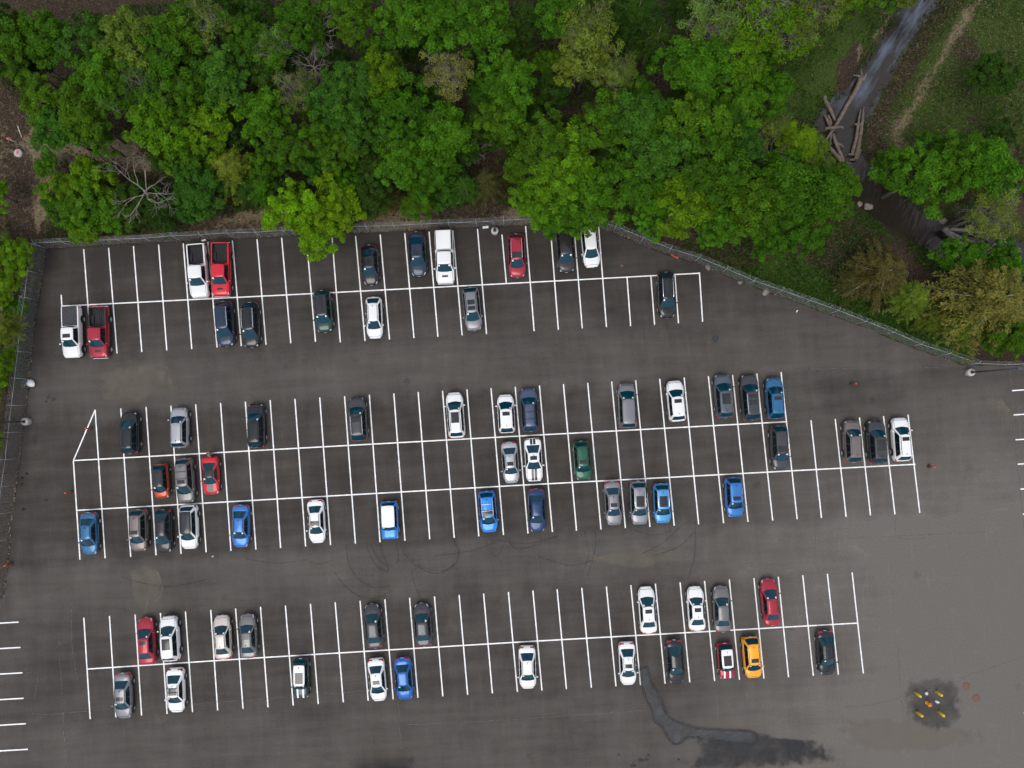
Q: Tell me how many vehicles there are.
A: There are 72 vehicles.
